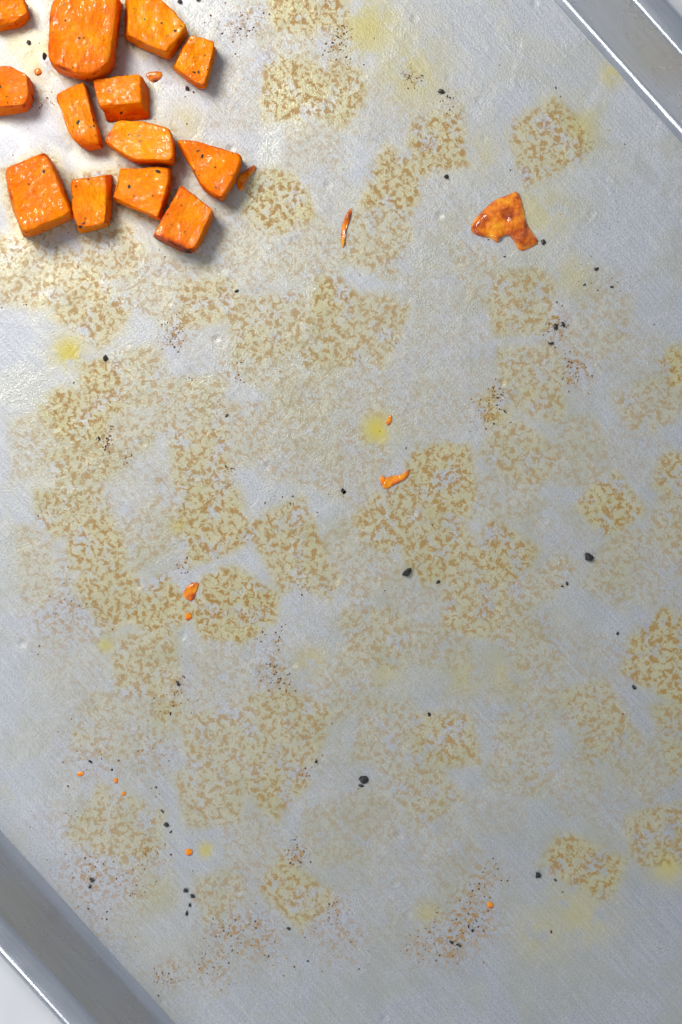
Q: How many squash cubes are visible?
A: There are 13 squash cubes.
